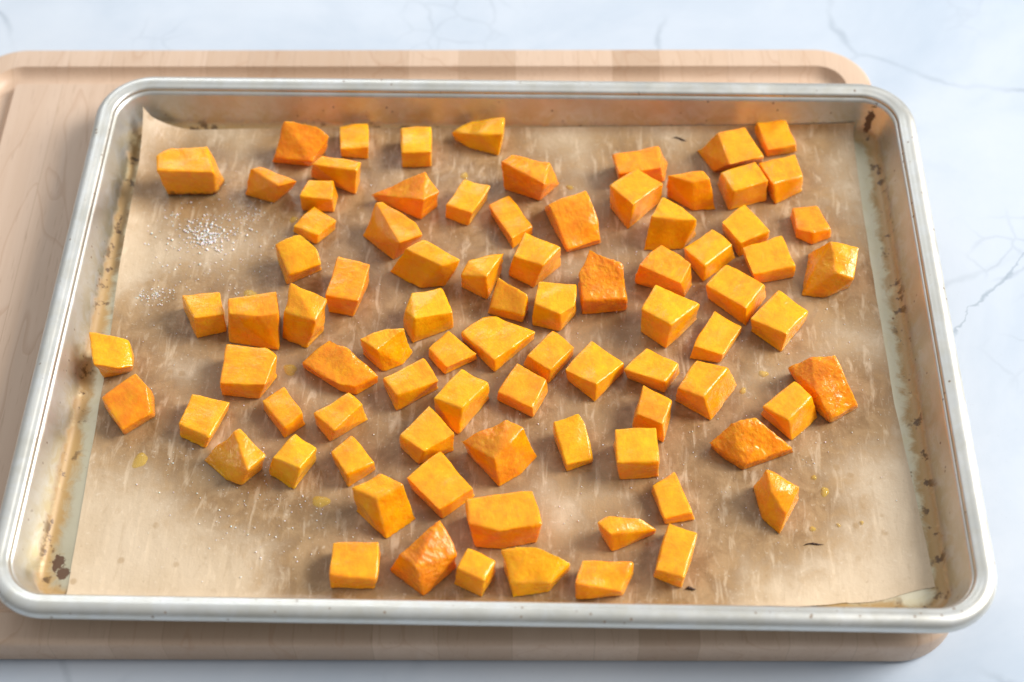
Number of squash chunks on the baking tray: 85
